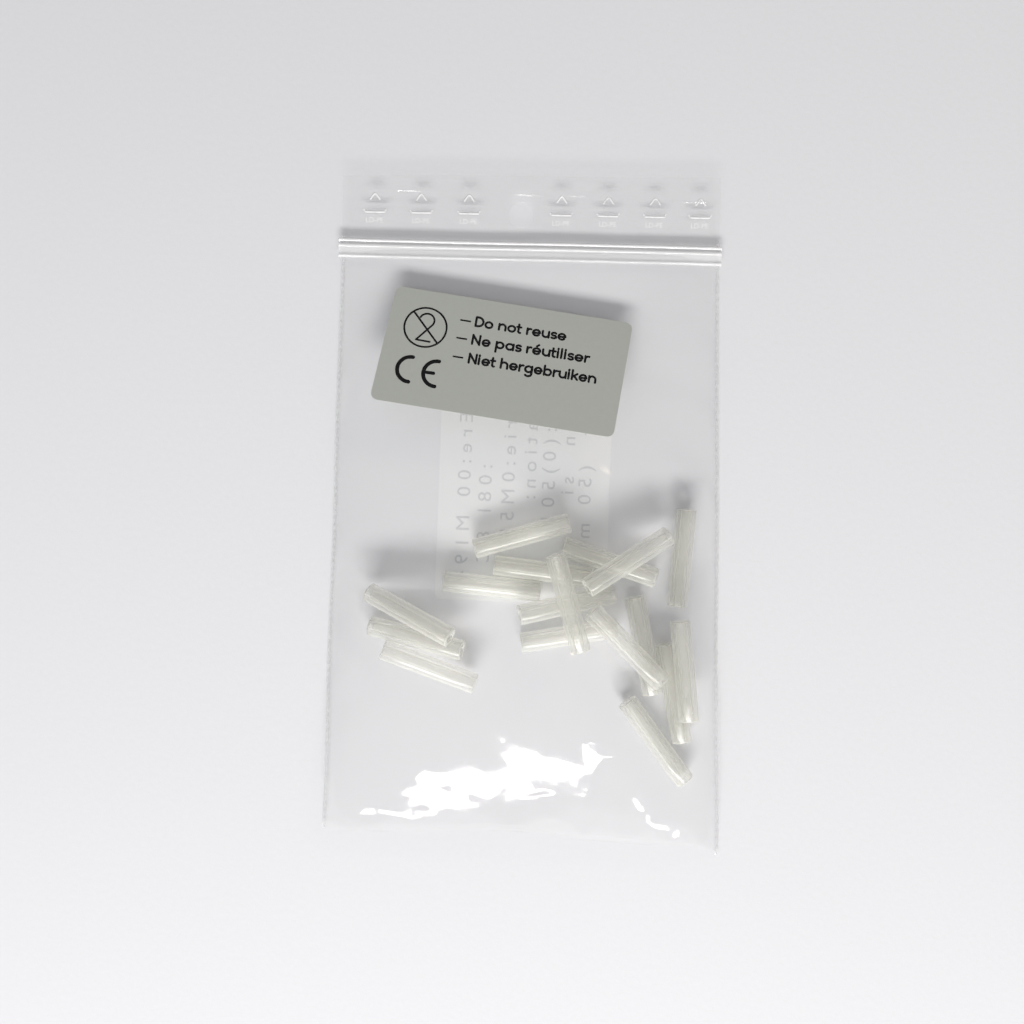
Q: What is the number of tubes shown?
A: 17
